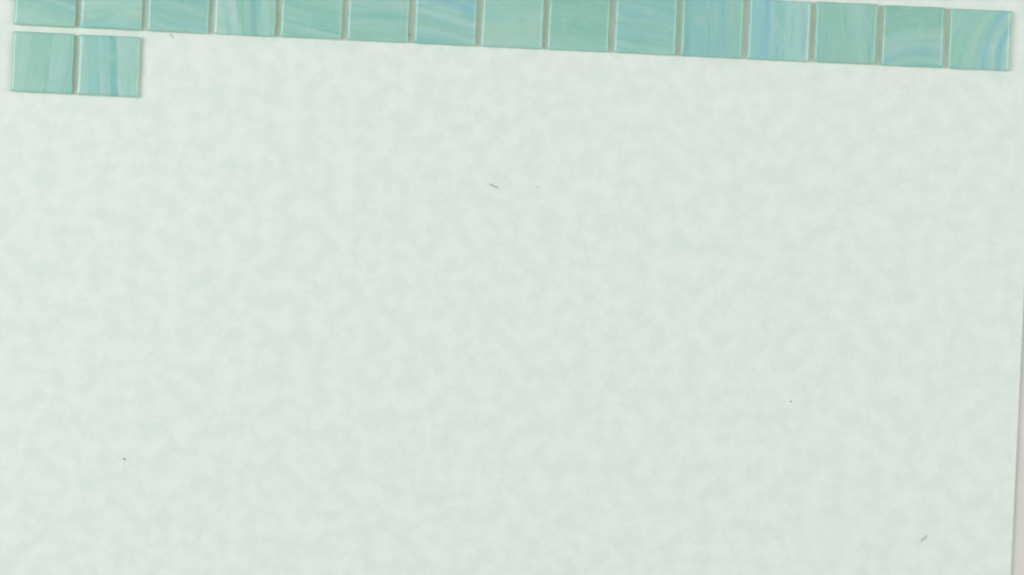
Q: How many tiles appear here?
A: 17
